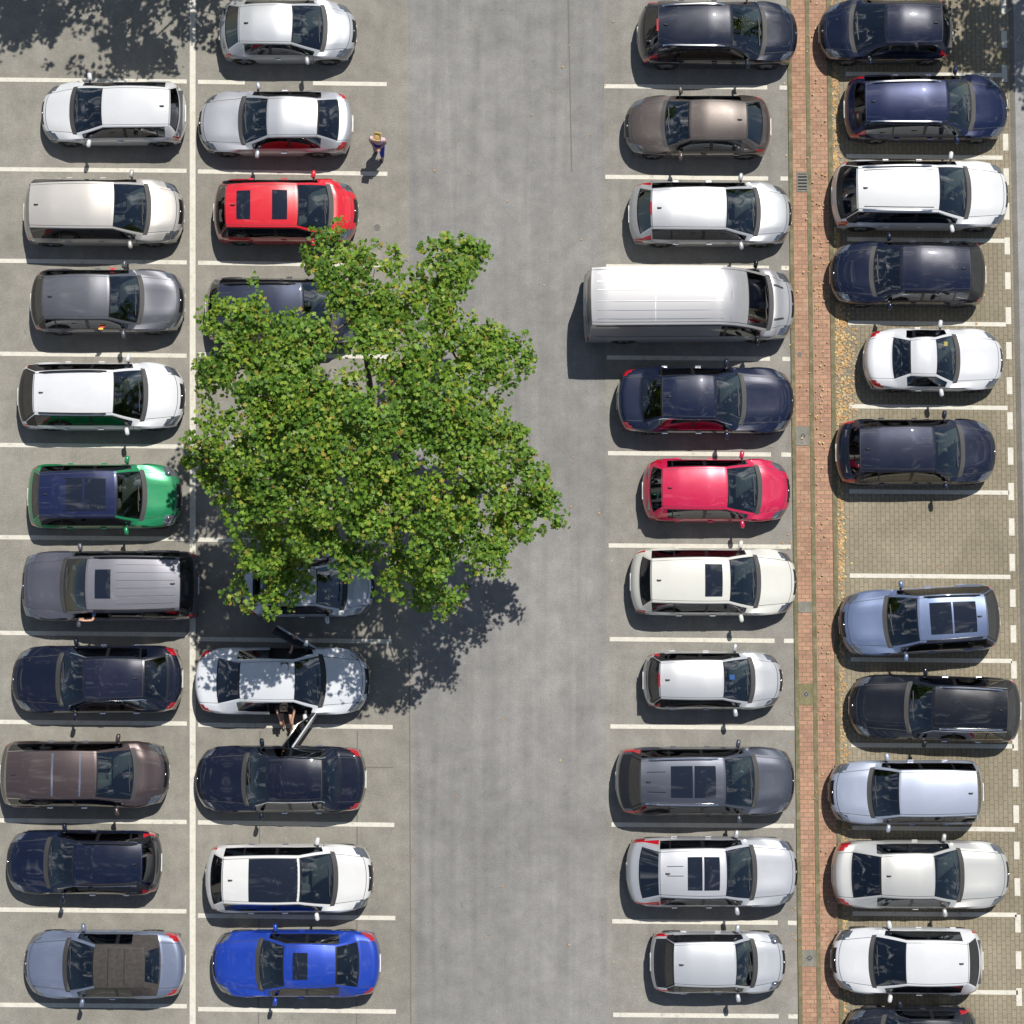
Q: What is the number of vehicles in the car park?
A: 42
